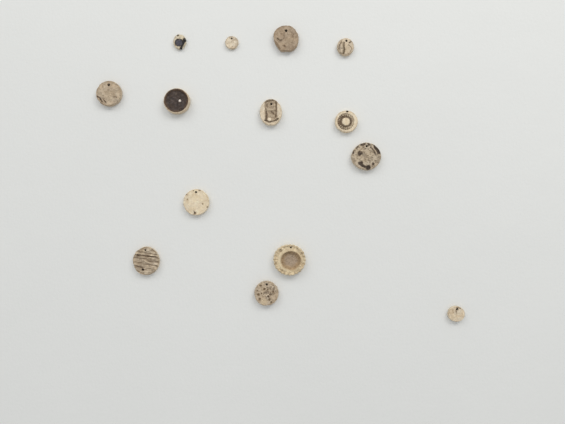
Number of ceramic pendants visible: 14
